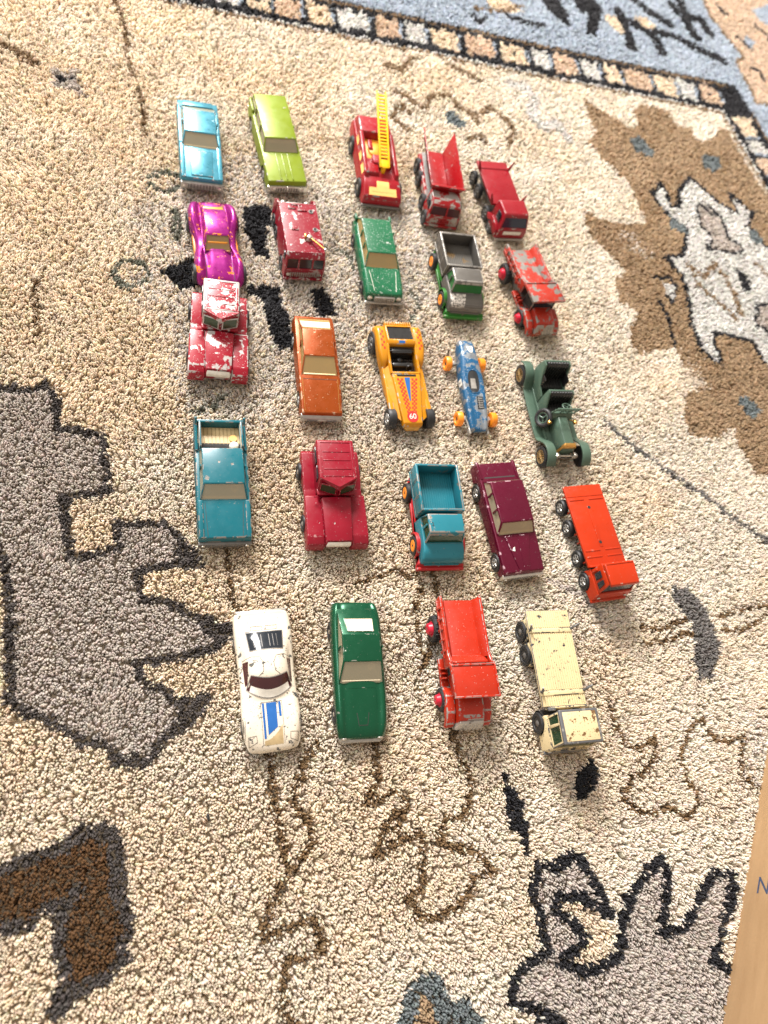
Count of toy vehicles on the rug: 24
